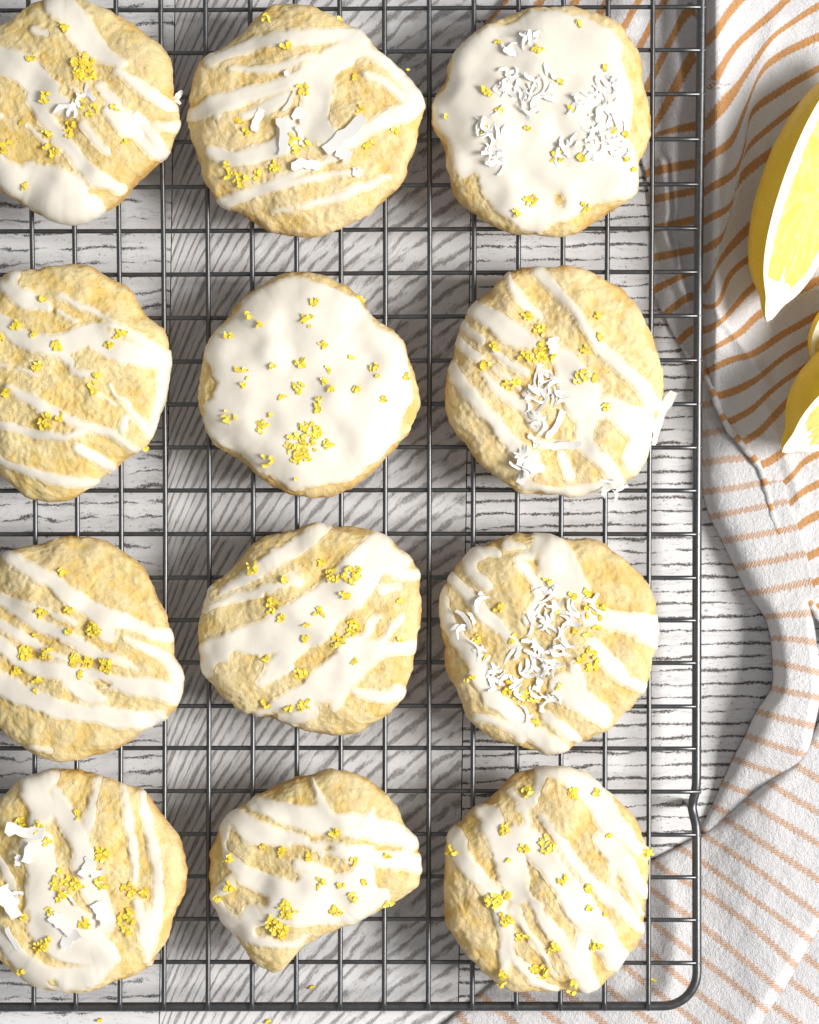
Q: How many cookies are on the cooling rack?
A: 12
